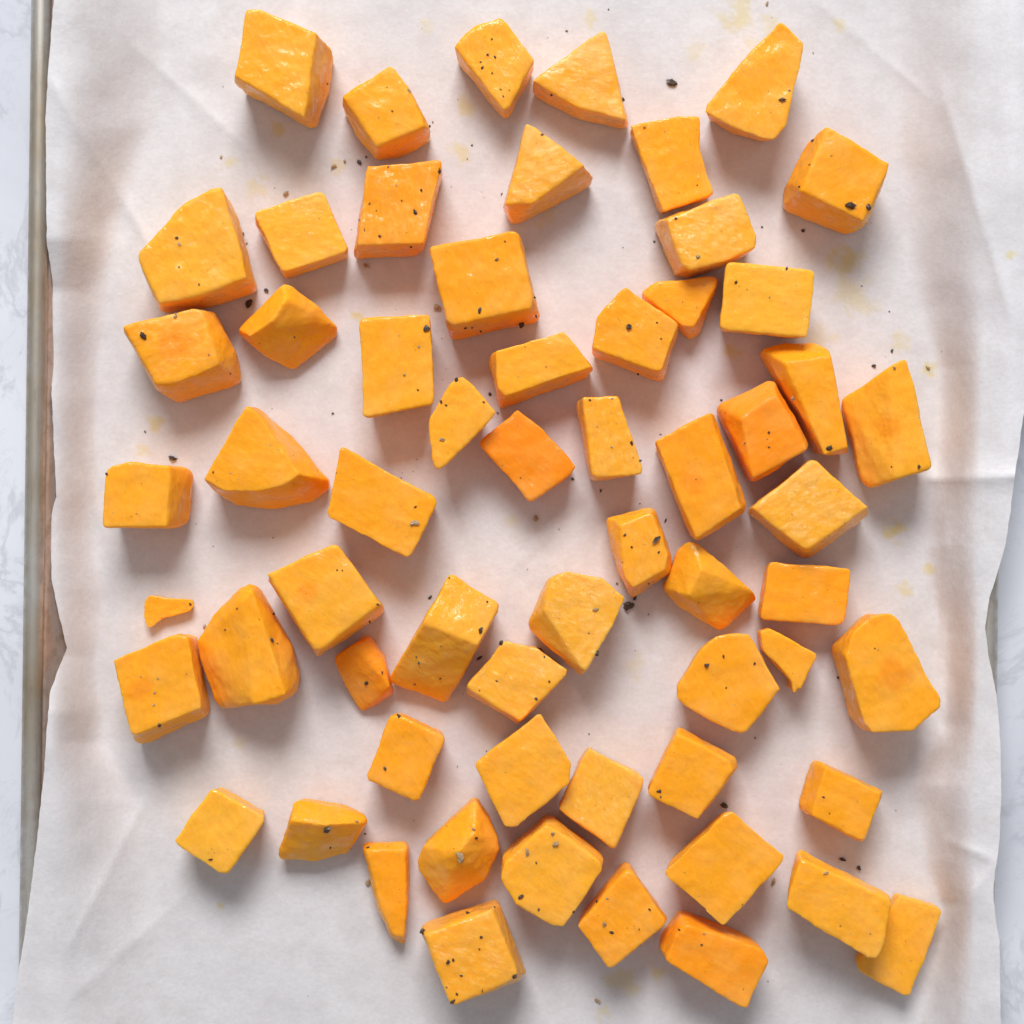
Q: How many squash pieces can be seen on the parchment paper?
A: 61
